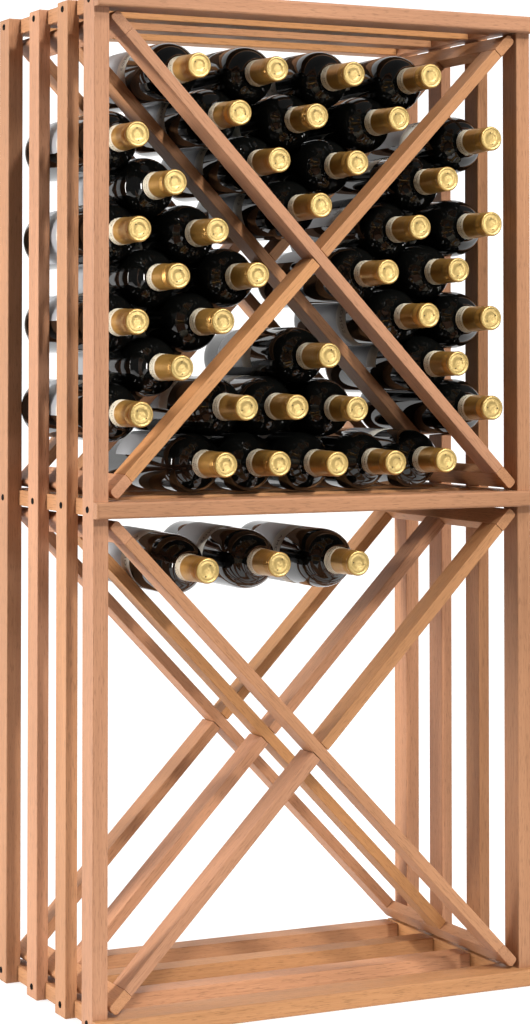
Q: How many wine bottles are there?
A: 42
